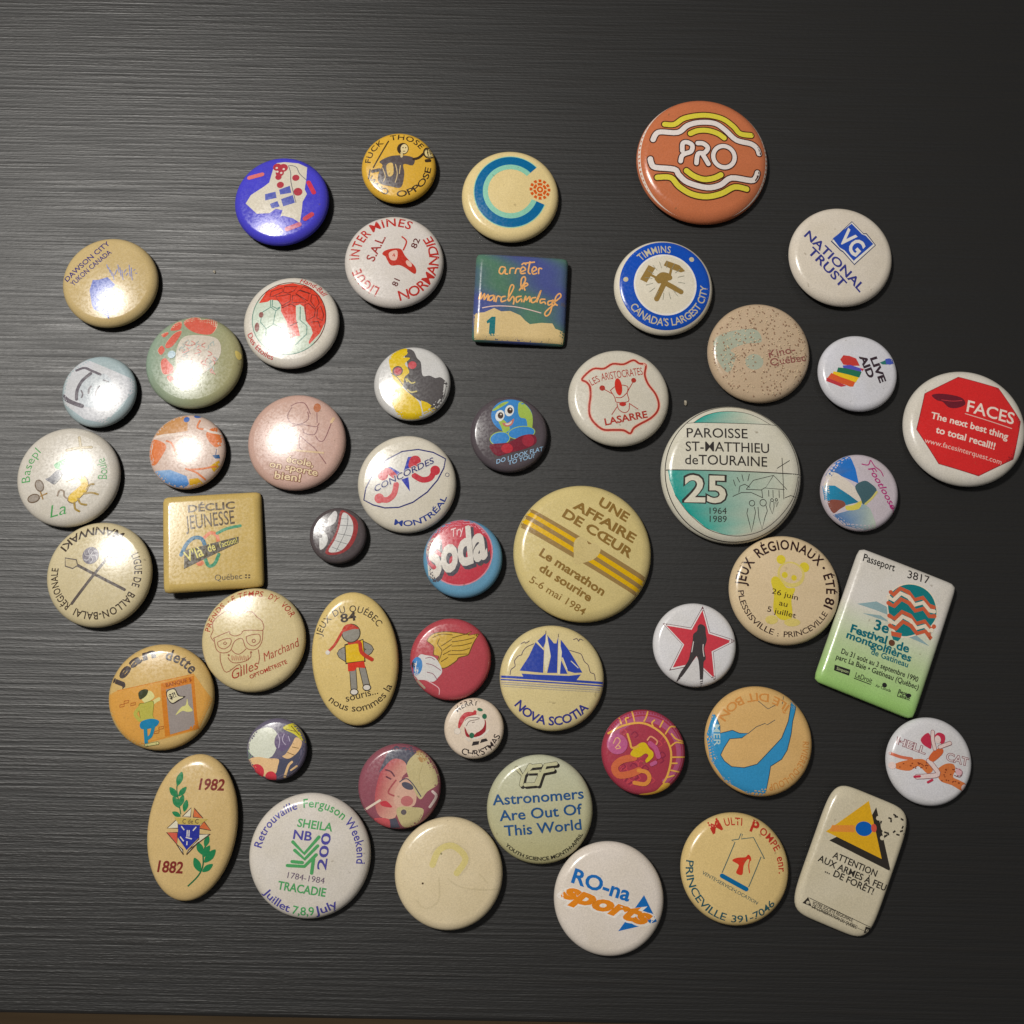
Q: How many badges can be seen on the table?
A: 50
